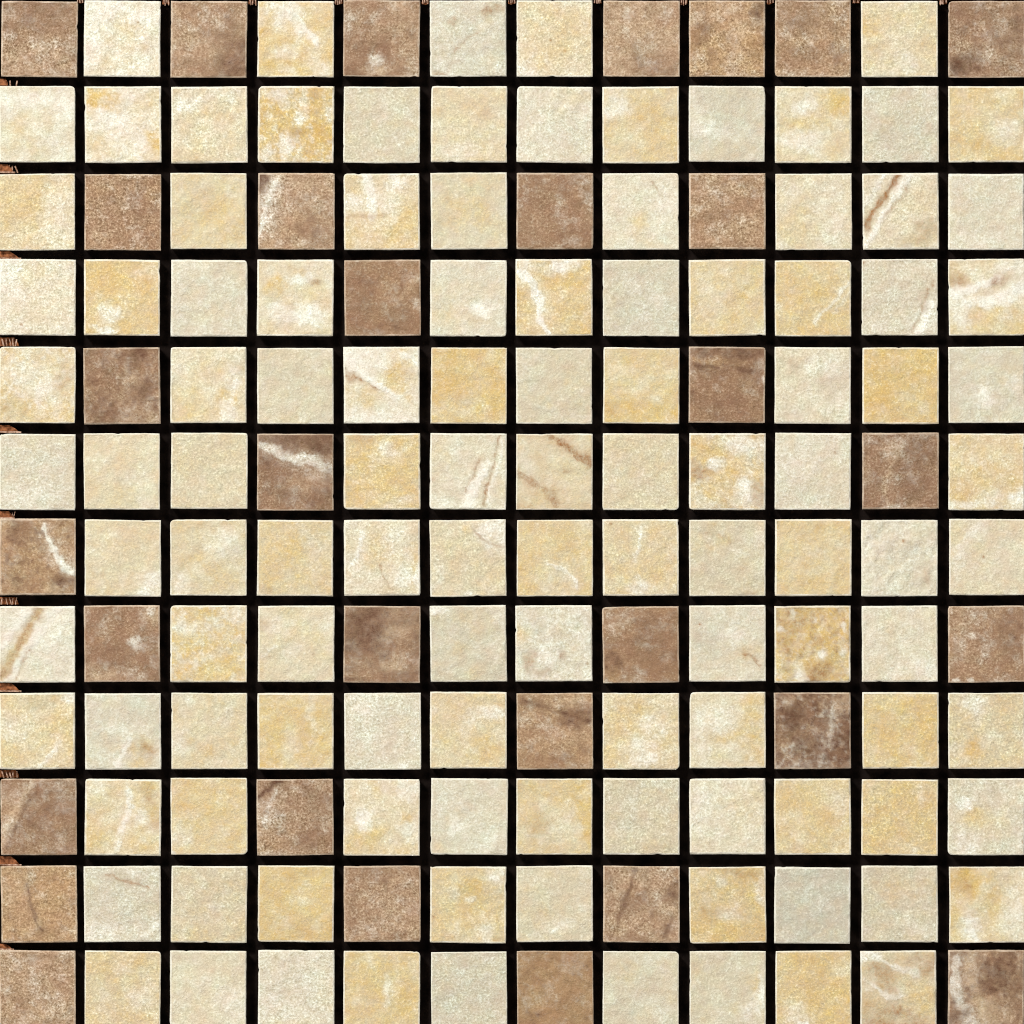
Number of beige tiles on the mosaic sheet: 113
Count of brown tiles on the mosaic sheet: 31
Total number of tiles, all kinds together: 144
